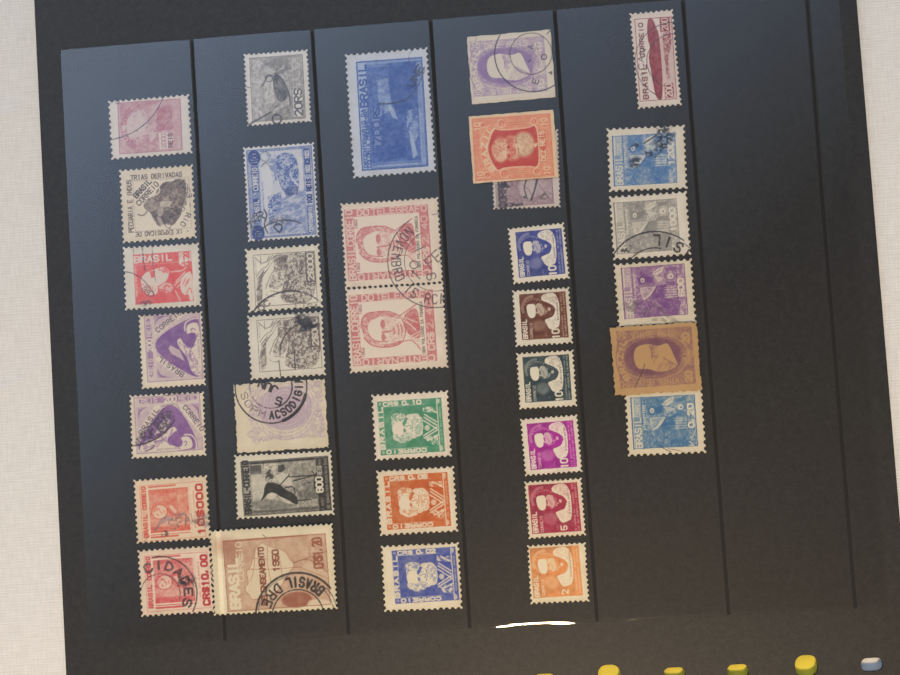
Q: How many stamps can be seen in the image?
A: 35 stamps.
